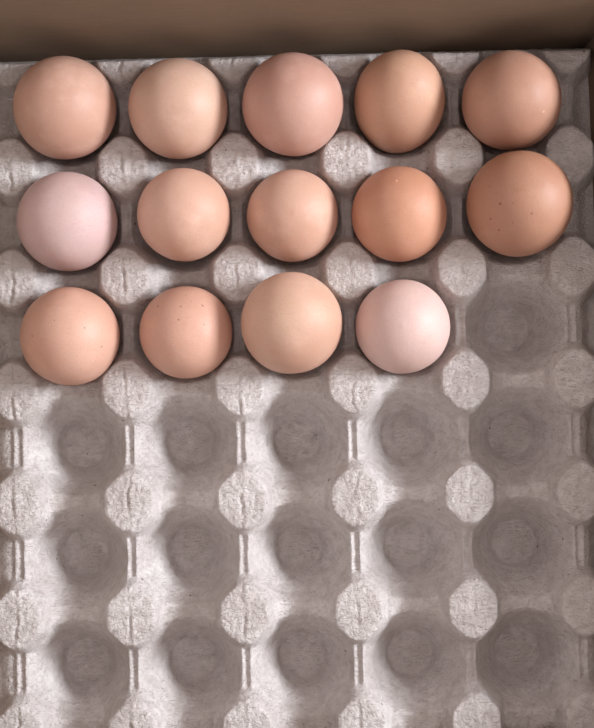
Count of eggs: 14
